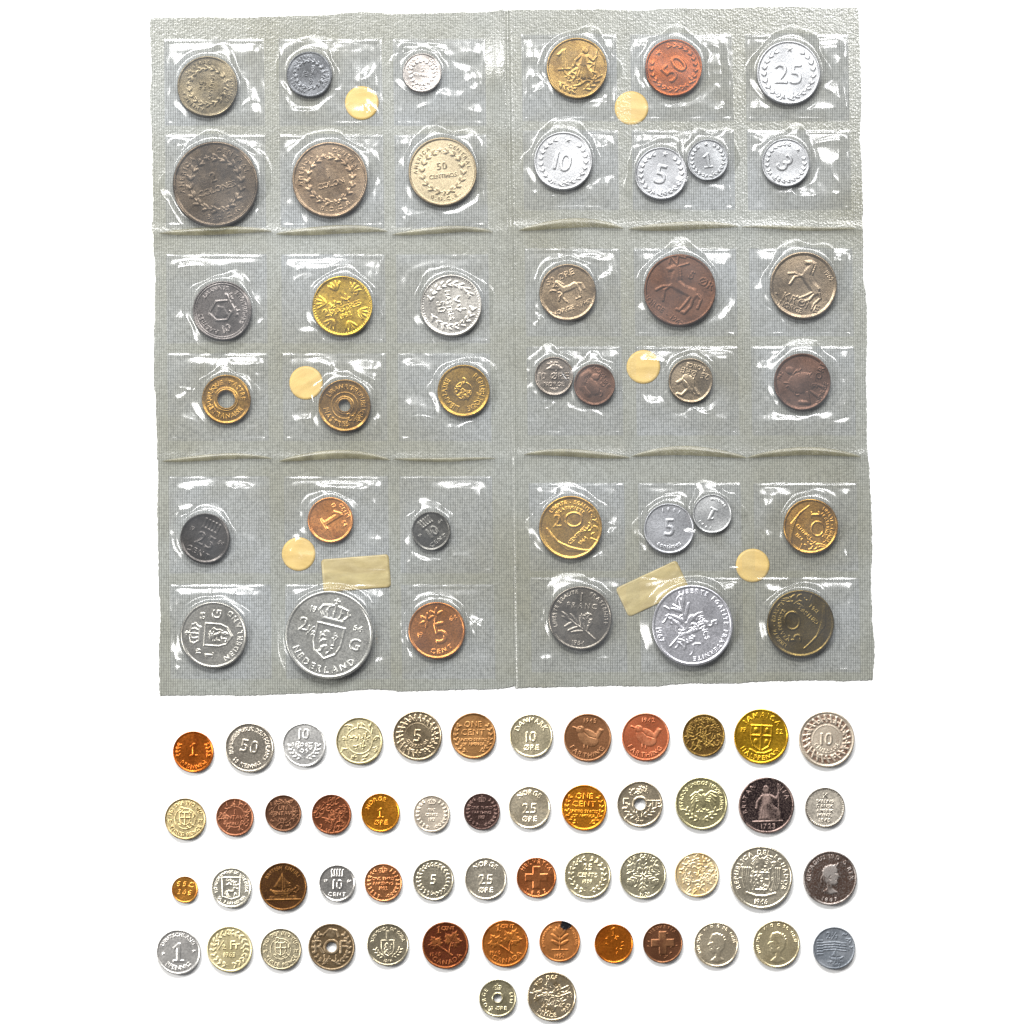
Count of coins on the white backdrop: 92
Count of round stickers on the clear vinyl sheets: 6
